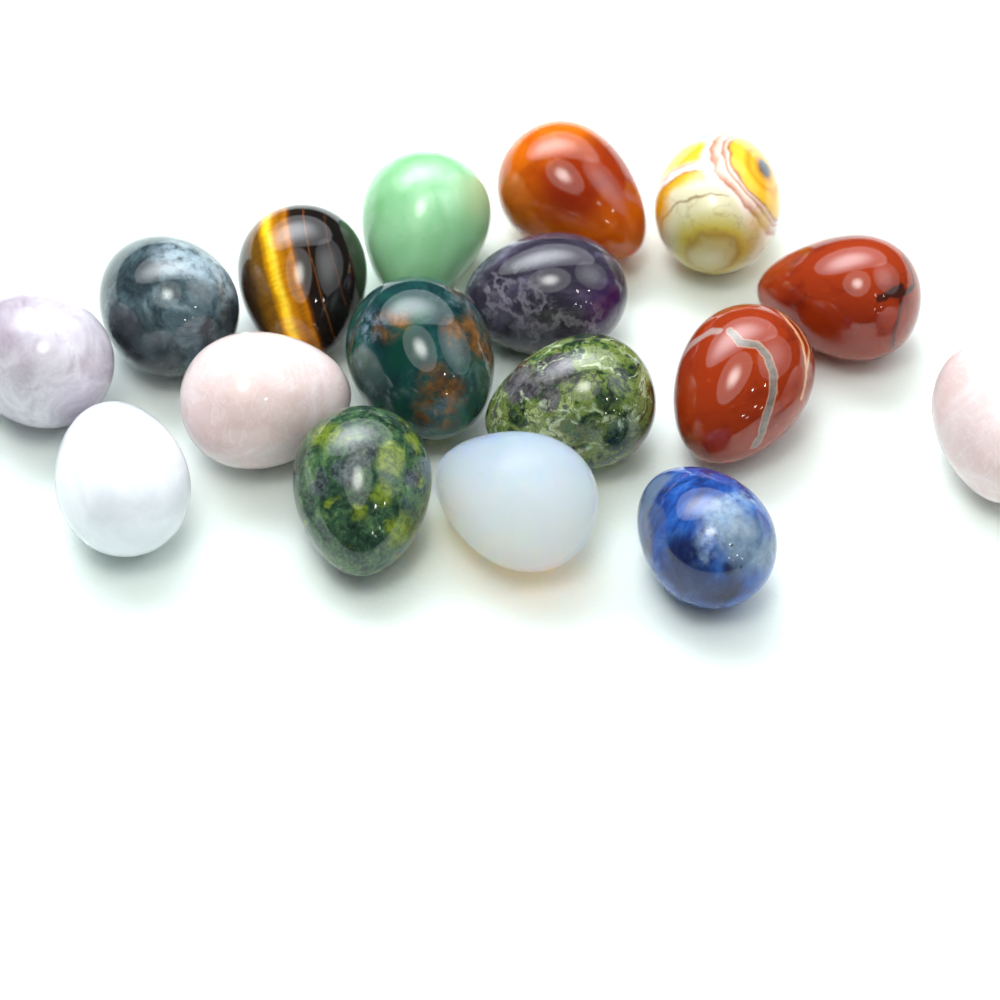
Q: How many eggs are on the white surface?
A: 17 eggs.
